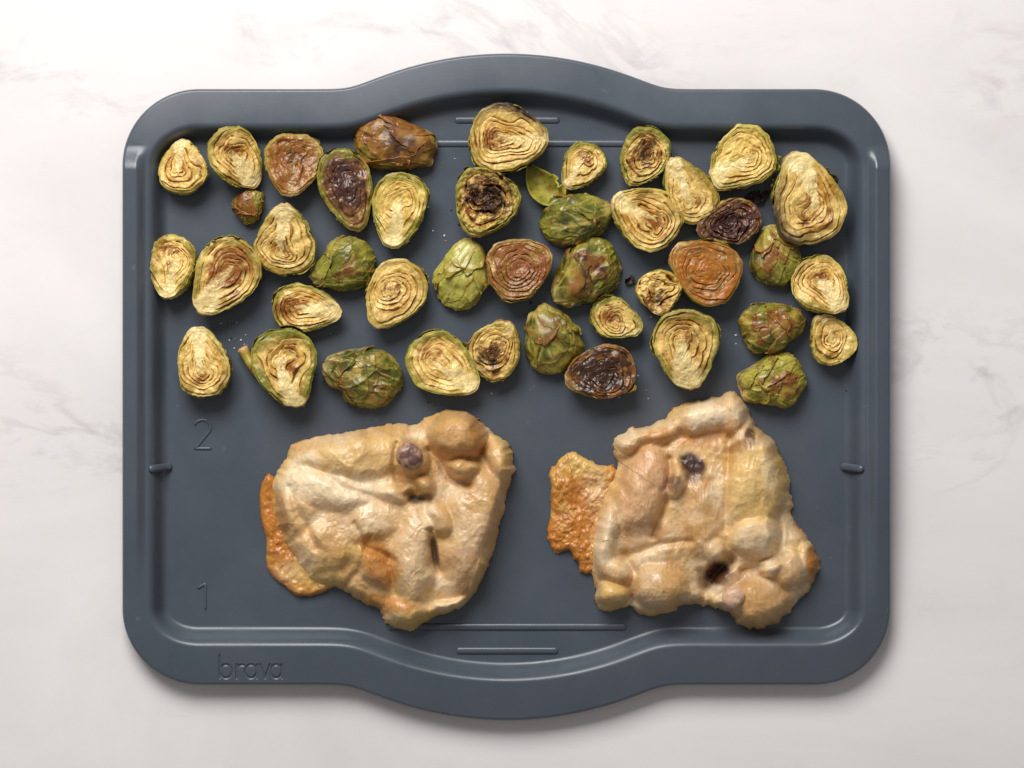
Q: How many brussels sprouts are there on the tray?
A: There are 42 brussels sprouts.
